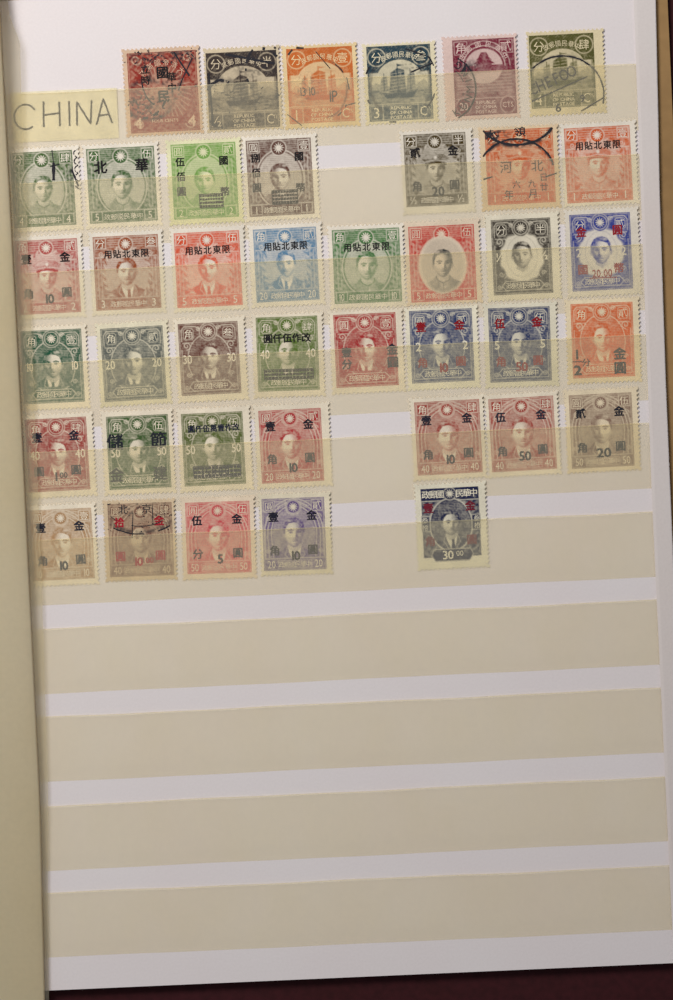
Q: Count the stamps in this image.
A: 41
